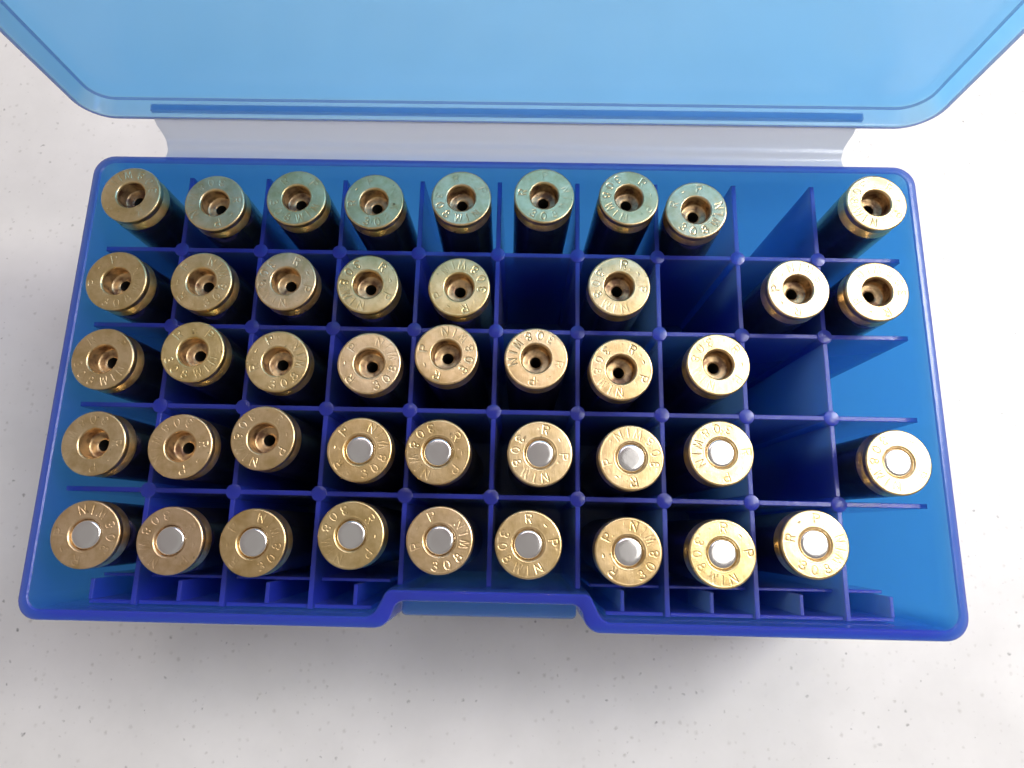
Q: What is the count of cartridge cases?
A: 43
